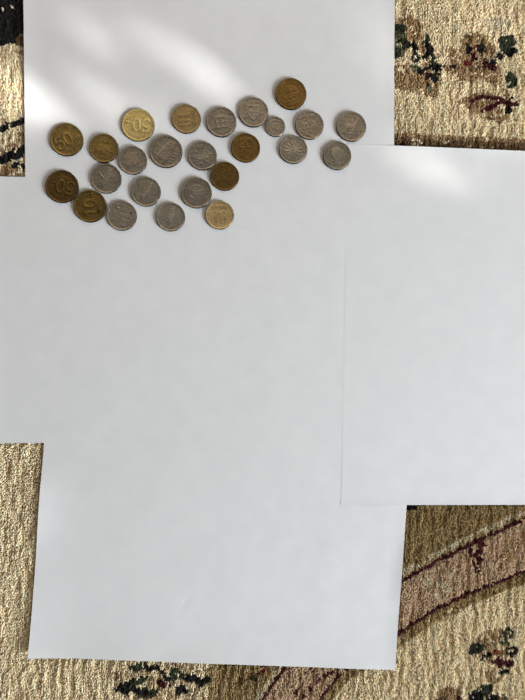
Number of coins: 25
